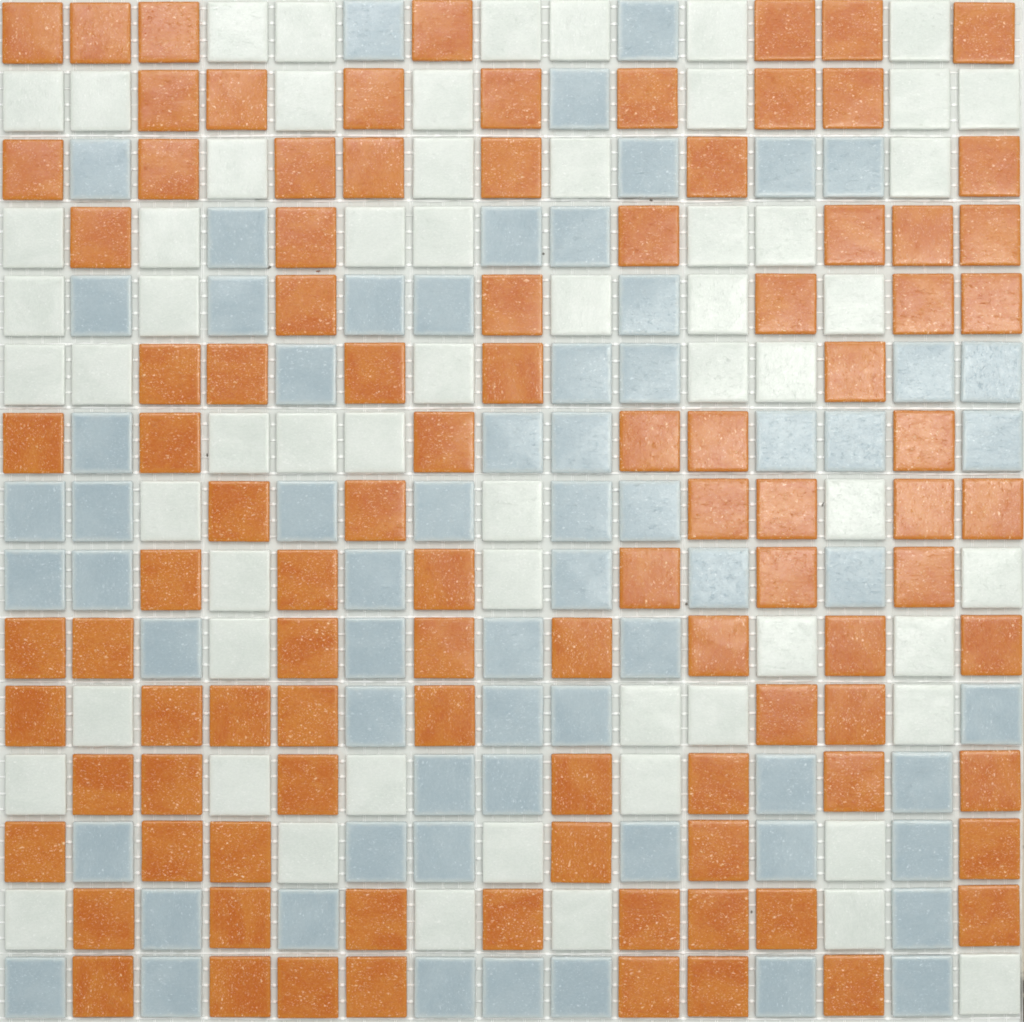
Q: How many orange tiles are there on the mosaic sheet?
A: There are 98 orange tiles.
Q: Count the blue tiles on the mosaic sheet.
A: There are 66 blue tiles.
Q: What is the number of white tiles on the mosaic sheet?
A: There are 61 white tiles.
